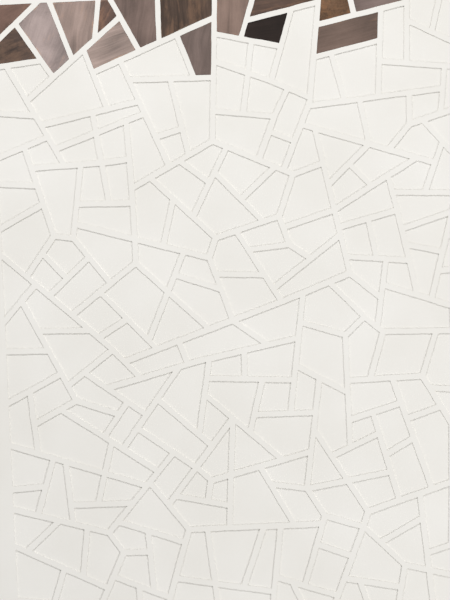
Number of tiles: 15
